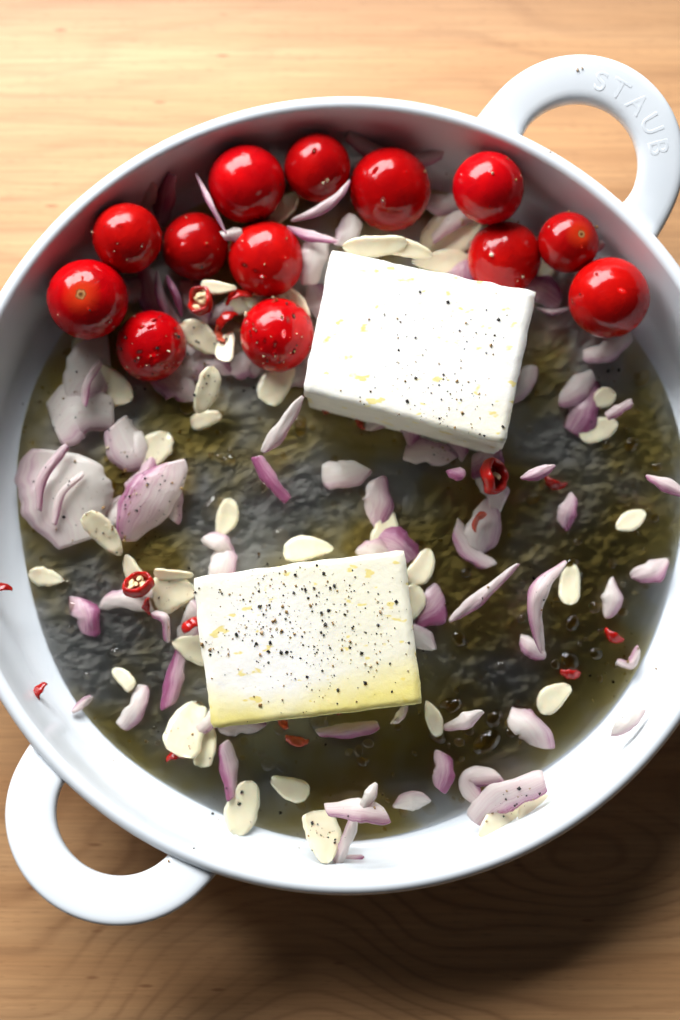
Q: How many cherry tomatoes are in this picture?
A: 13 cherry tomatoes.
